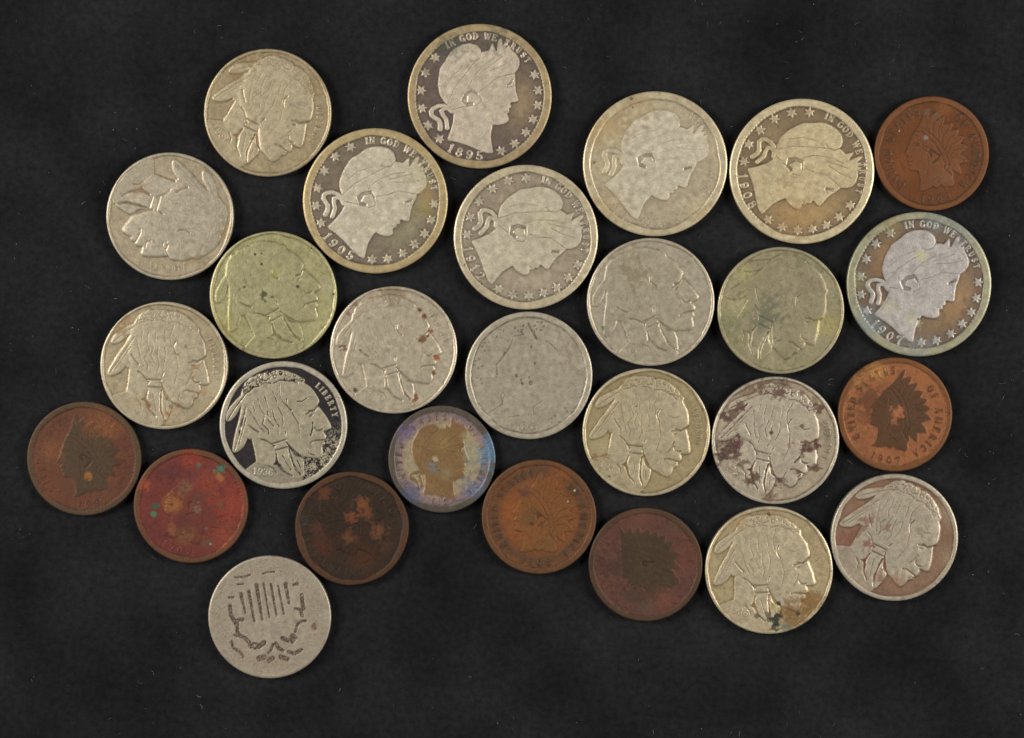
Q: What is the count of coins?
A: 28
